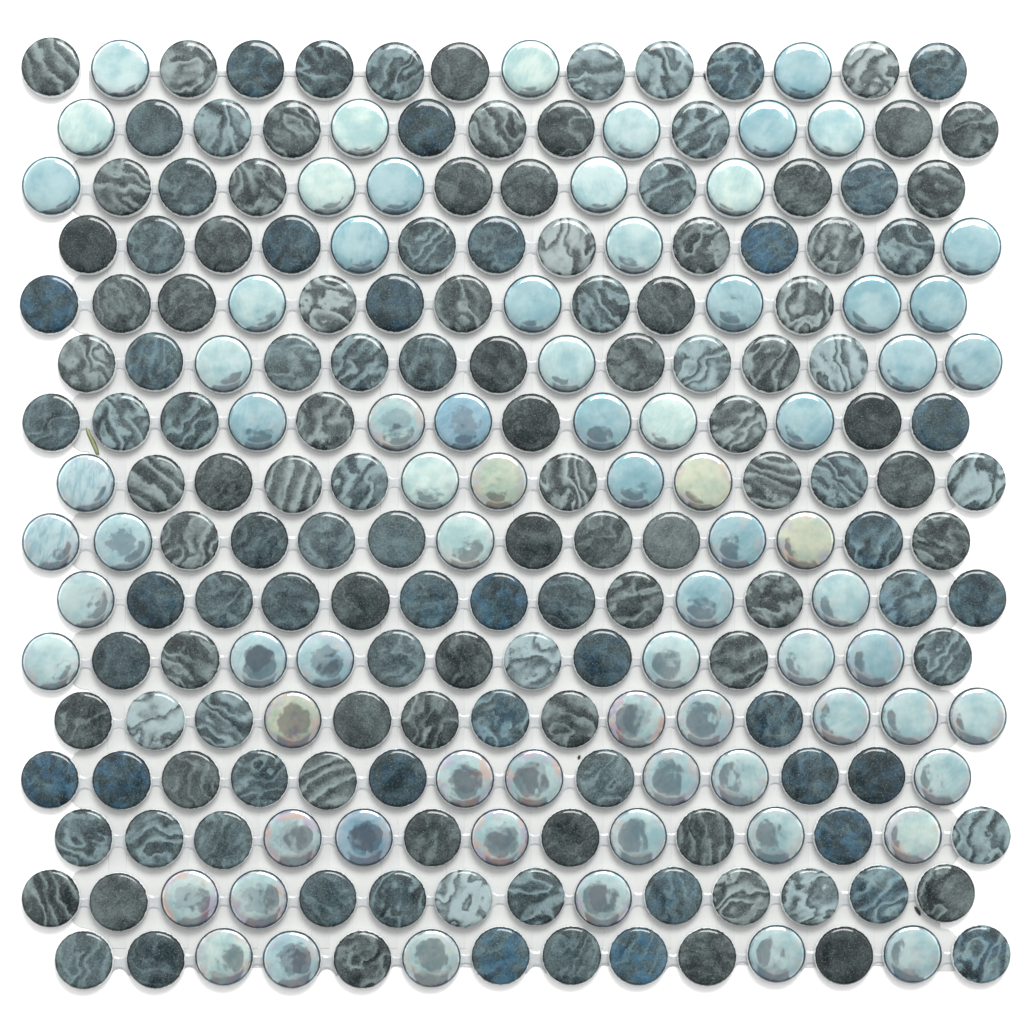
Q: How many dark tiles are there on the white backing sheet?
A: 149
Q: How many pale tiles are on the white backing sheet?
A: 75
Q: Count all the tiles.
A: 224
